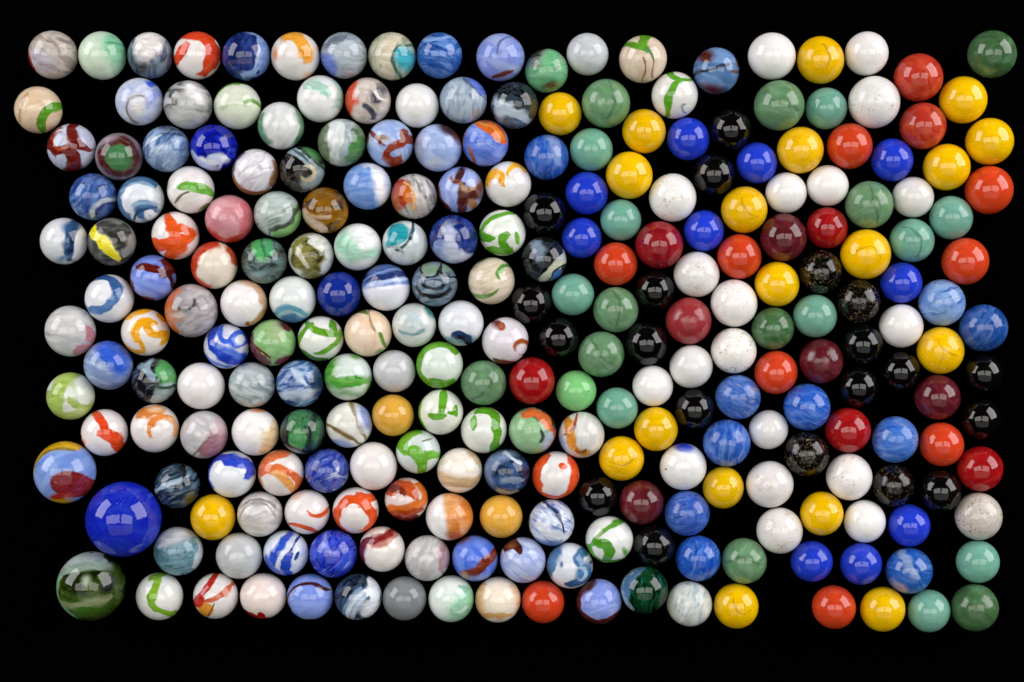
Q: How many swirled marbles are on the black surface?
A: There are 134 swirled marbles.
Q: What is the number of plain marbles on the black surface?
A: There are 121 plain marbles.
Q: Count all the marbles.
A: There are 255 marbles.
